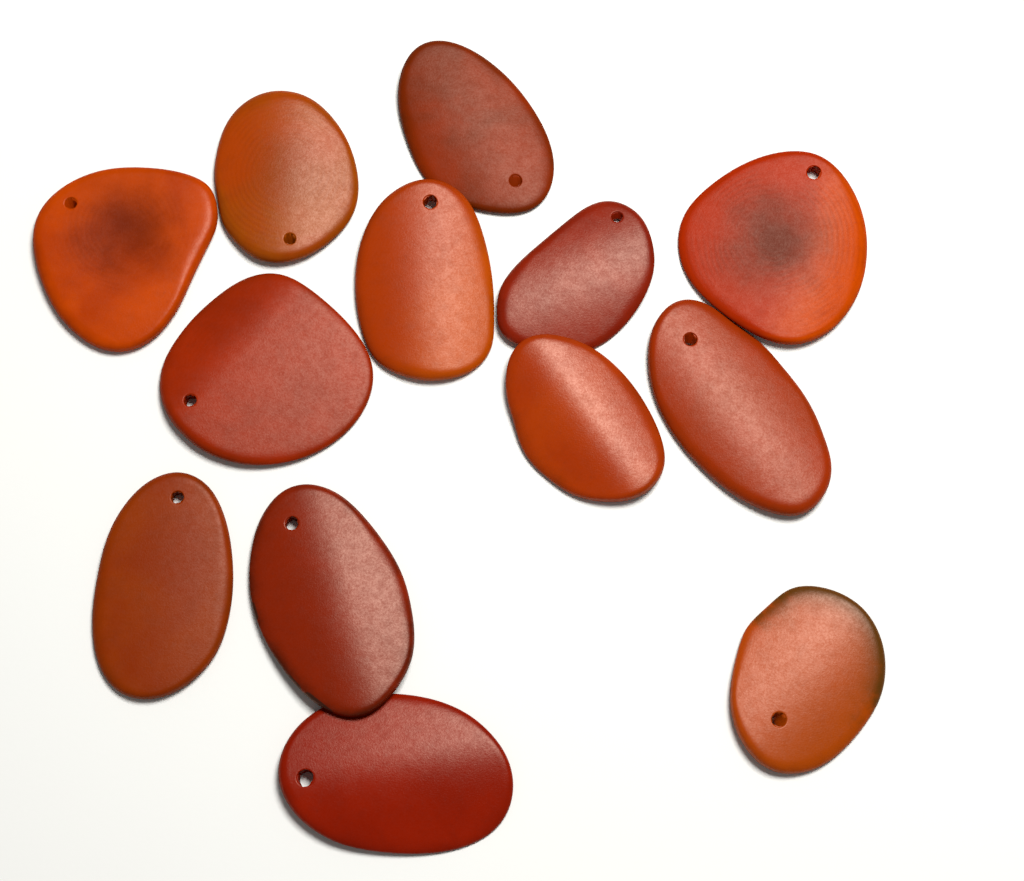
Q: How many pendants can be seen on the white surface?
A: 13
